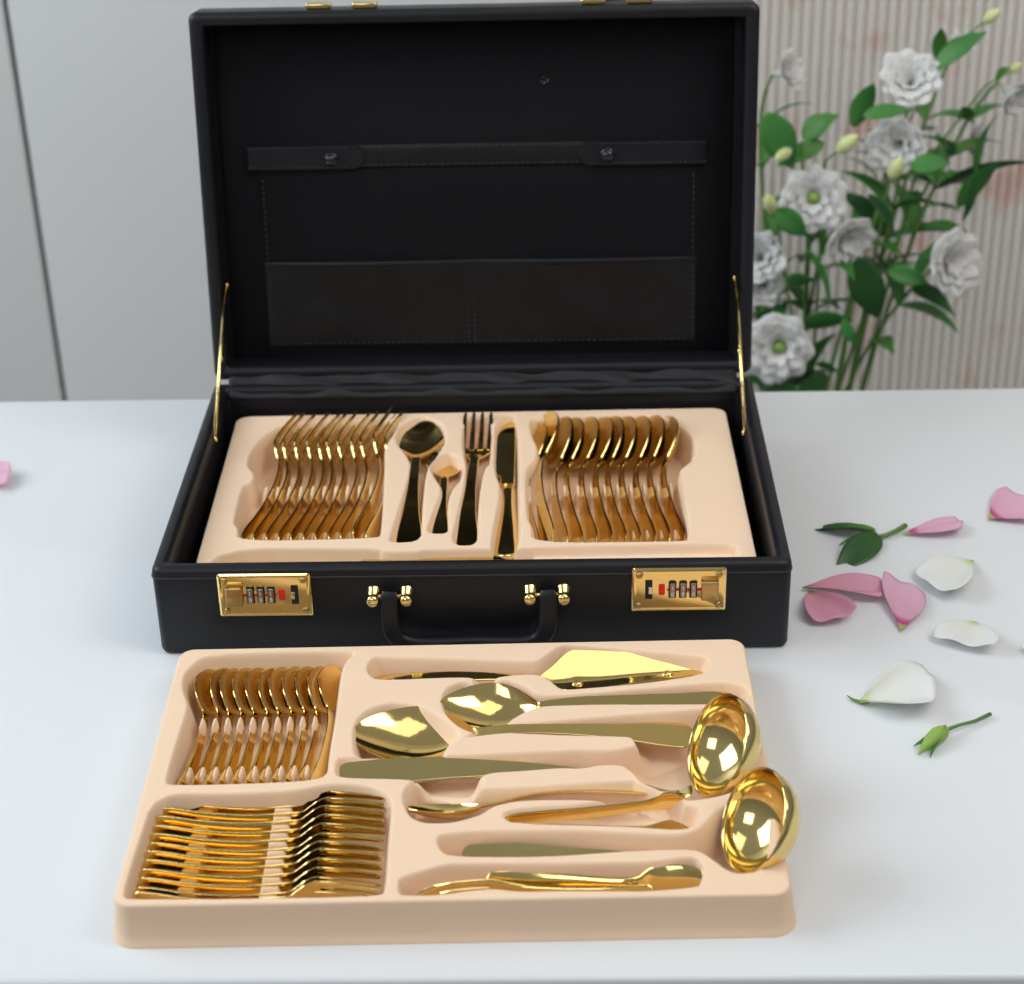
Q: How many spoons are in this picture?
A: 27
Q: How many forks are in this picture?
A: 24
